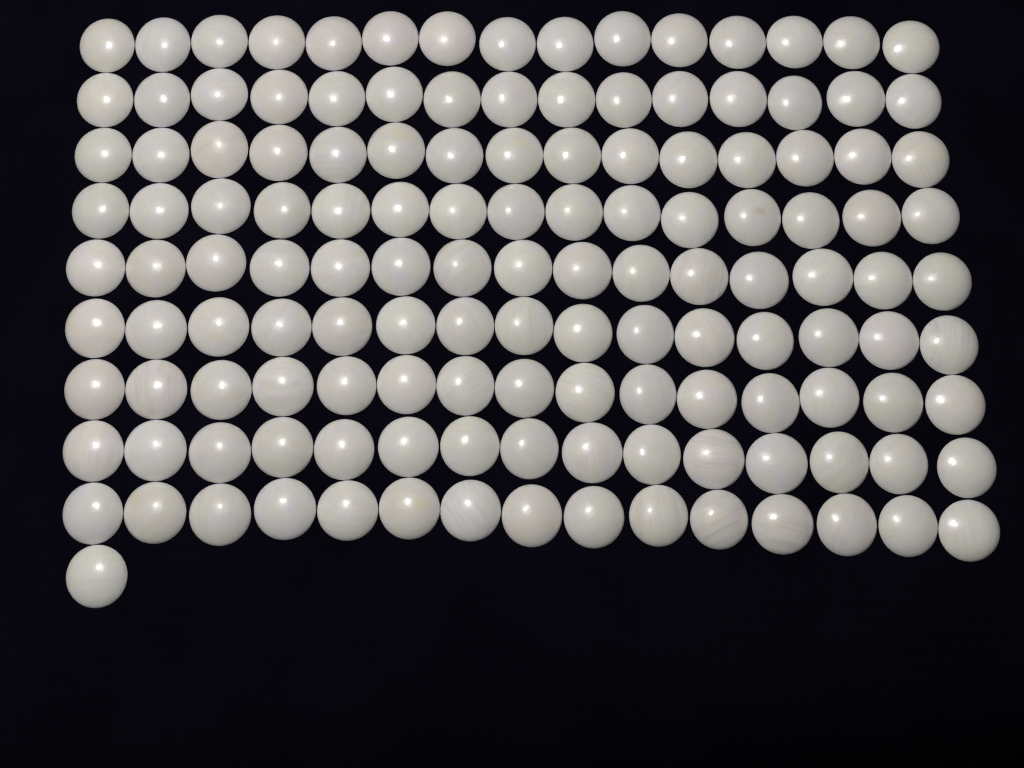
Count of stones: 136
